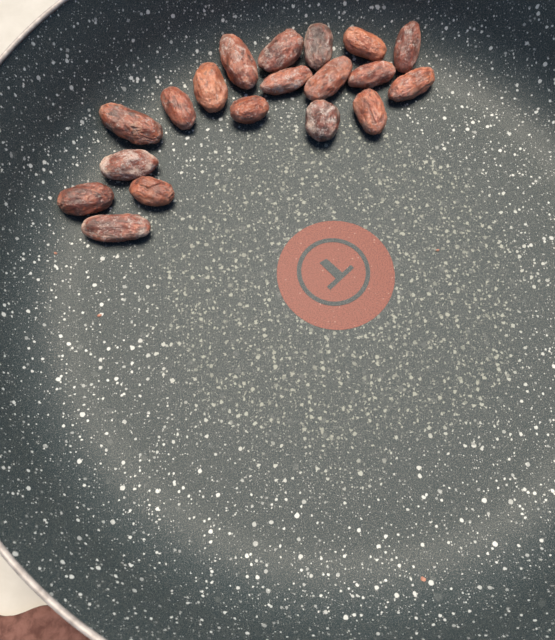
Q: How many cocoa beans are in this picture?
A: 19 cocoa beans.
